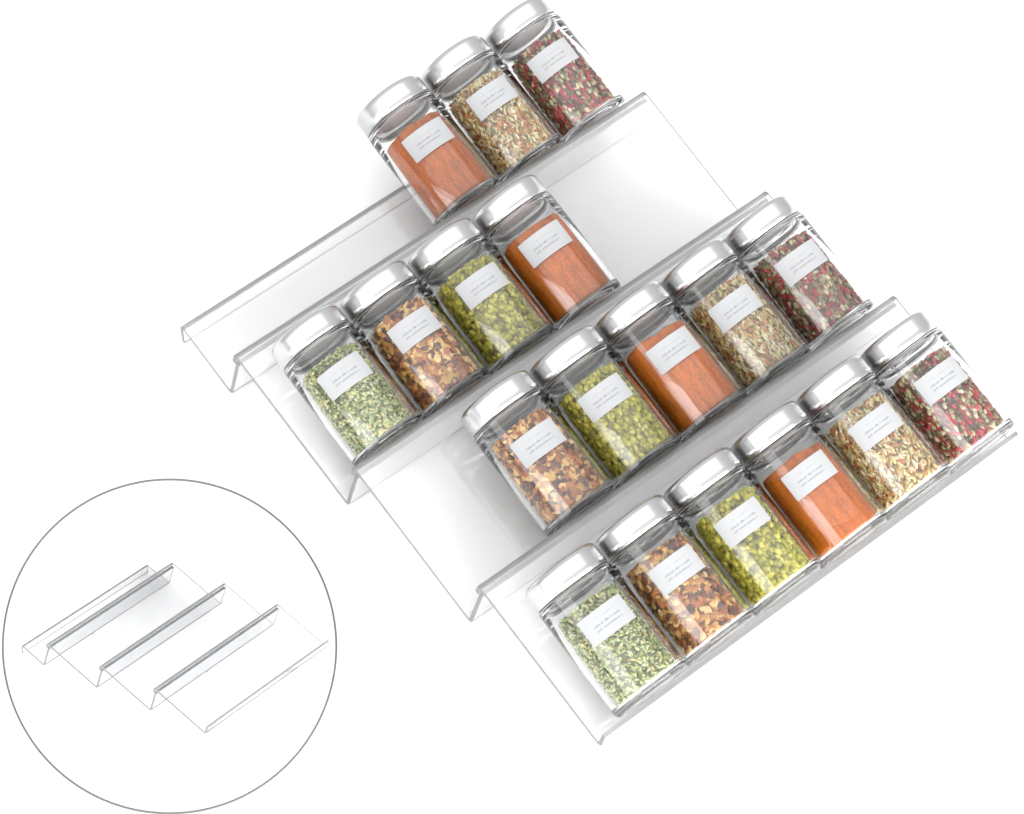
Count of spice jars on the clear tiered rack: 18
